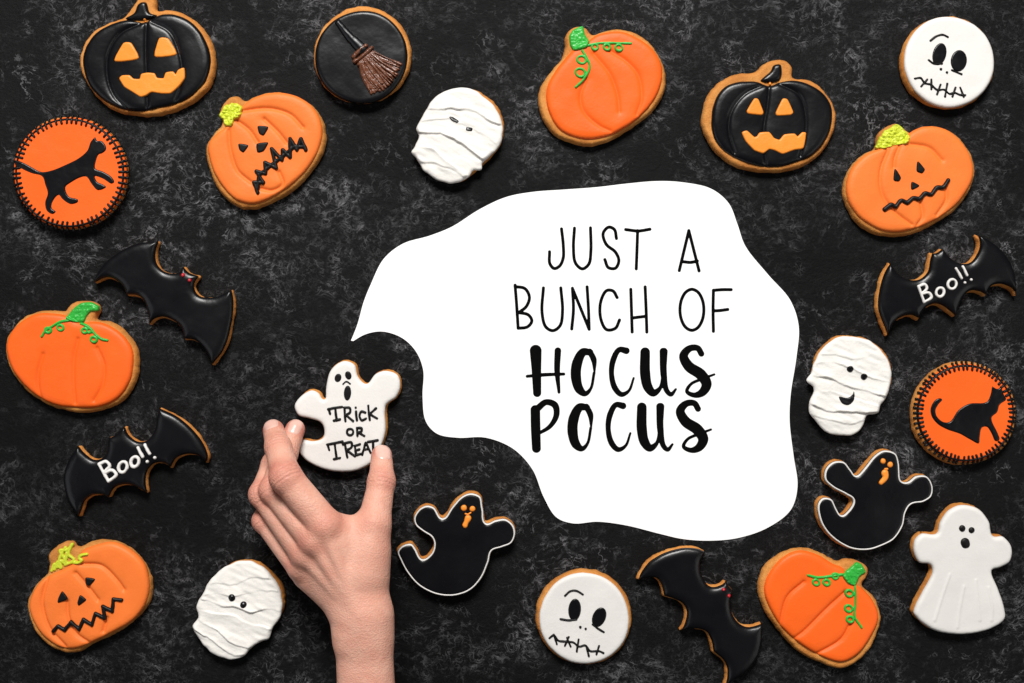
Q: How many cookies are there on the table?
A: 24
